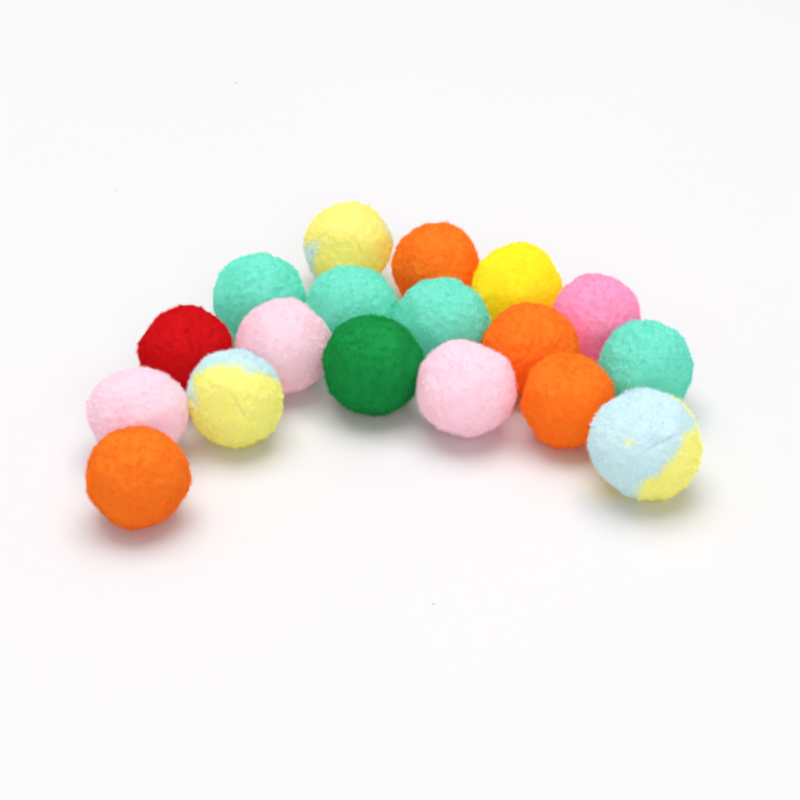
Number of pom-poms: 18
